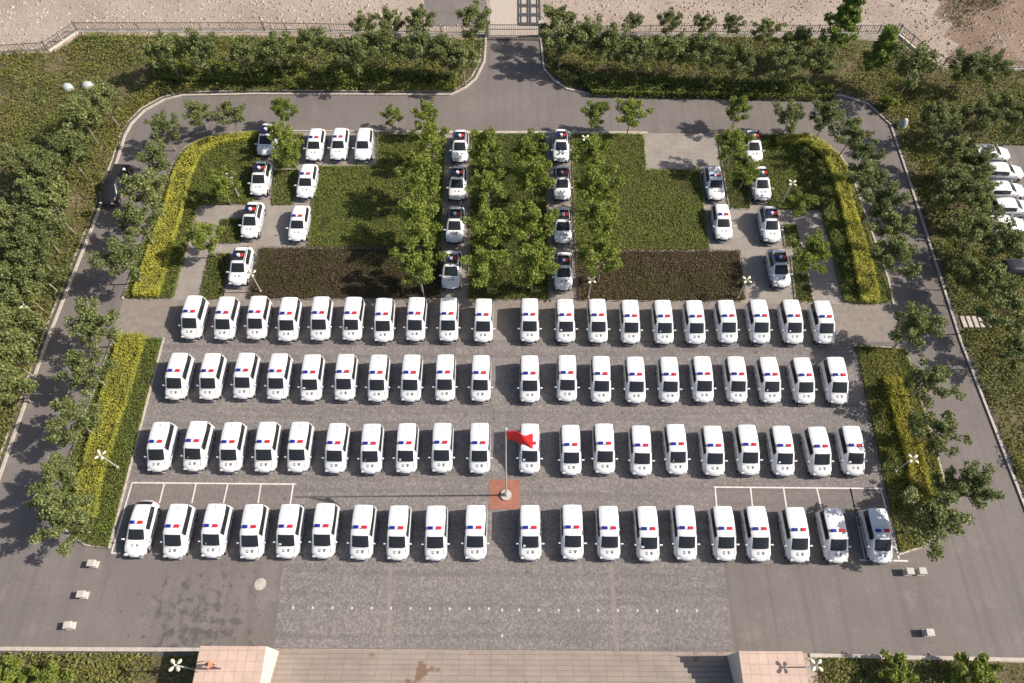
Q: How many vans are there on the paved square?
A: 79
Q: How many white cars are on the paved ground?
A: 29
